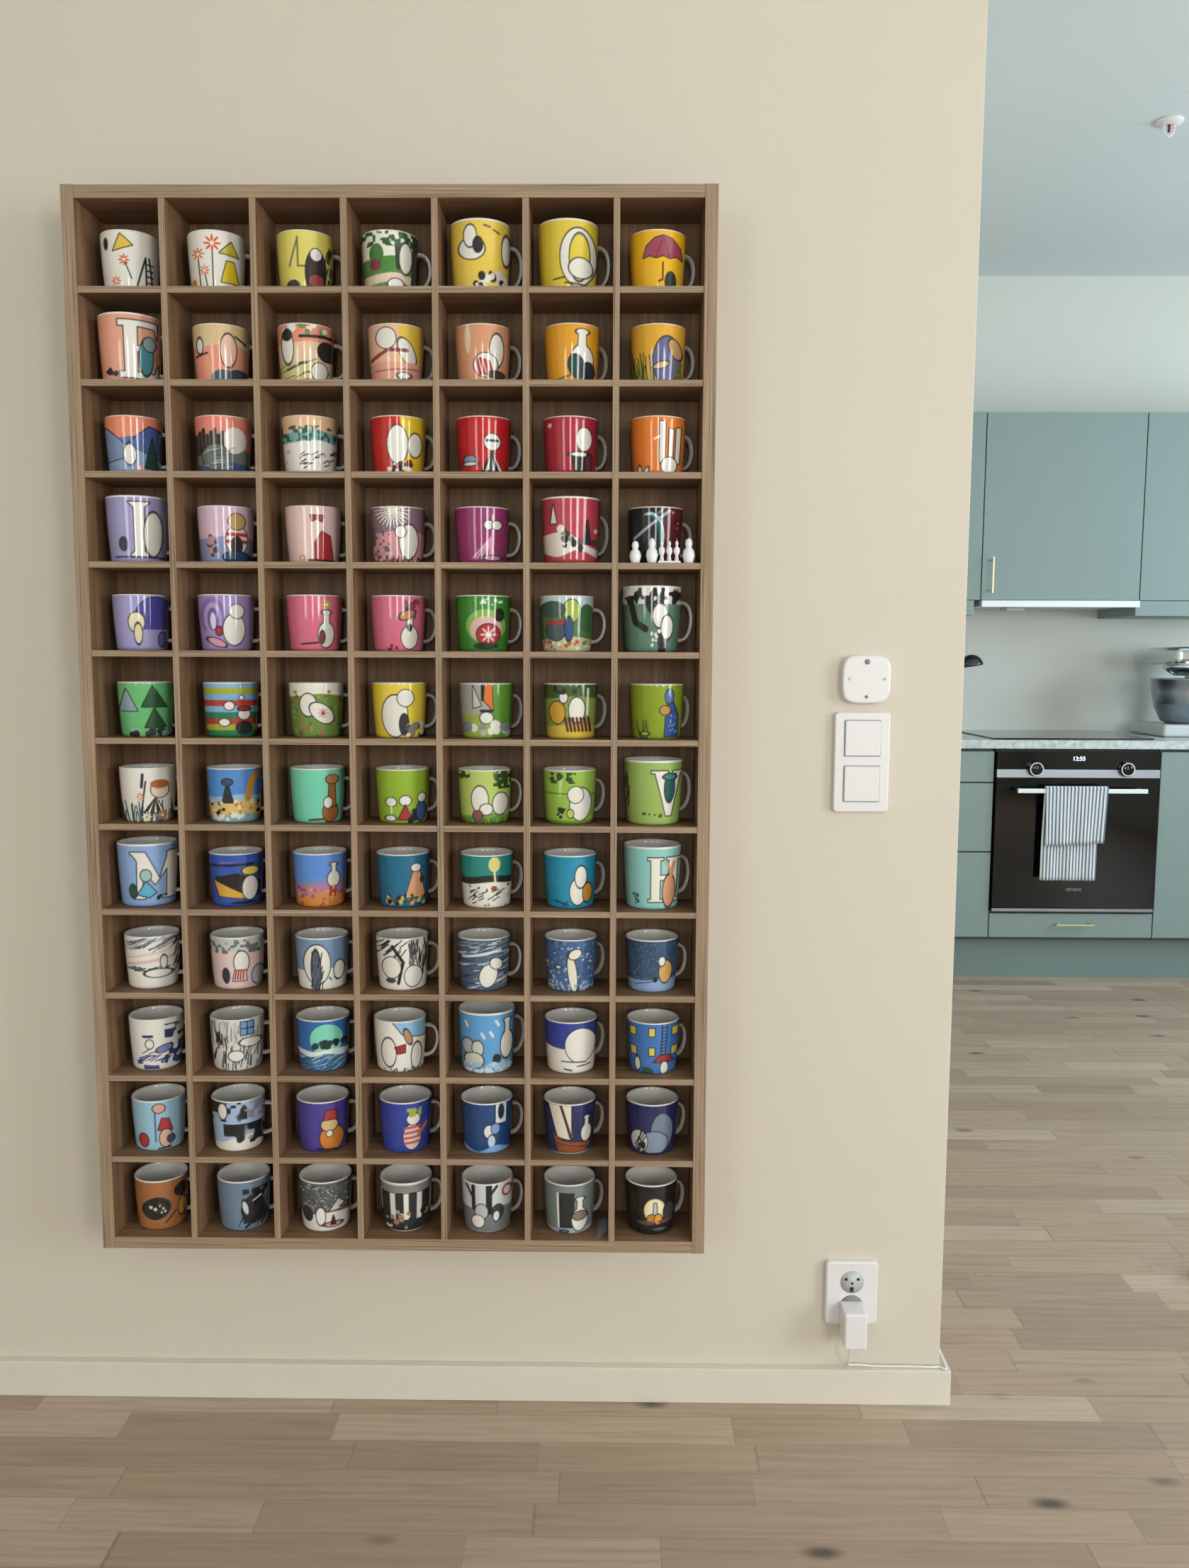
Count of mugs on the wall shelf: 84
